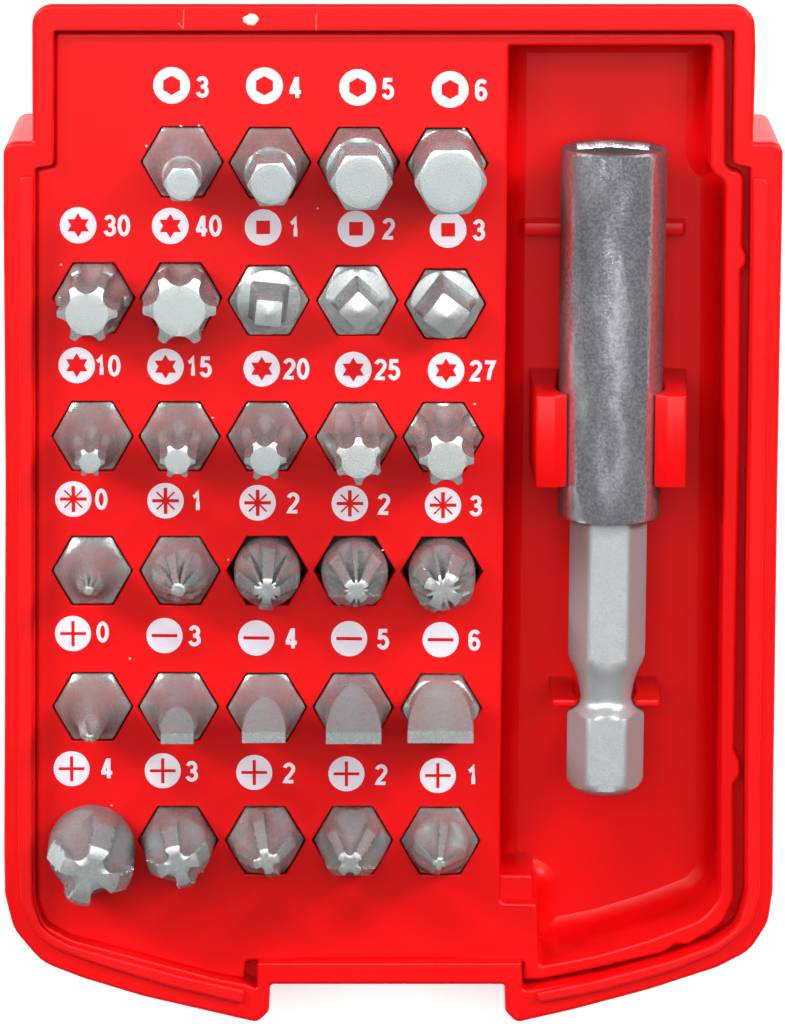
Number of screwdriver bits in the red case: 29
